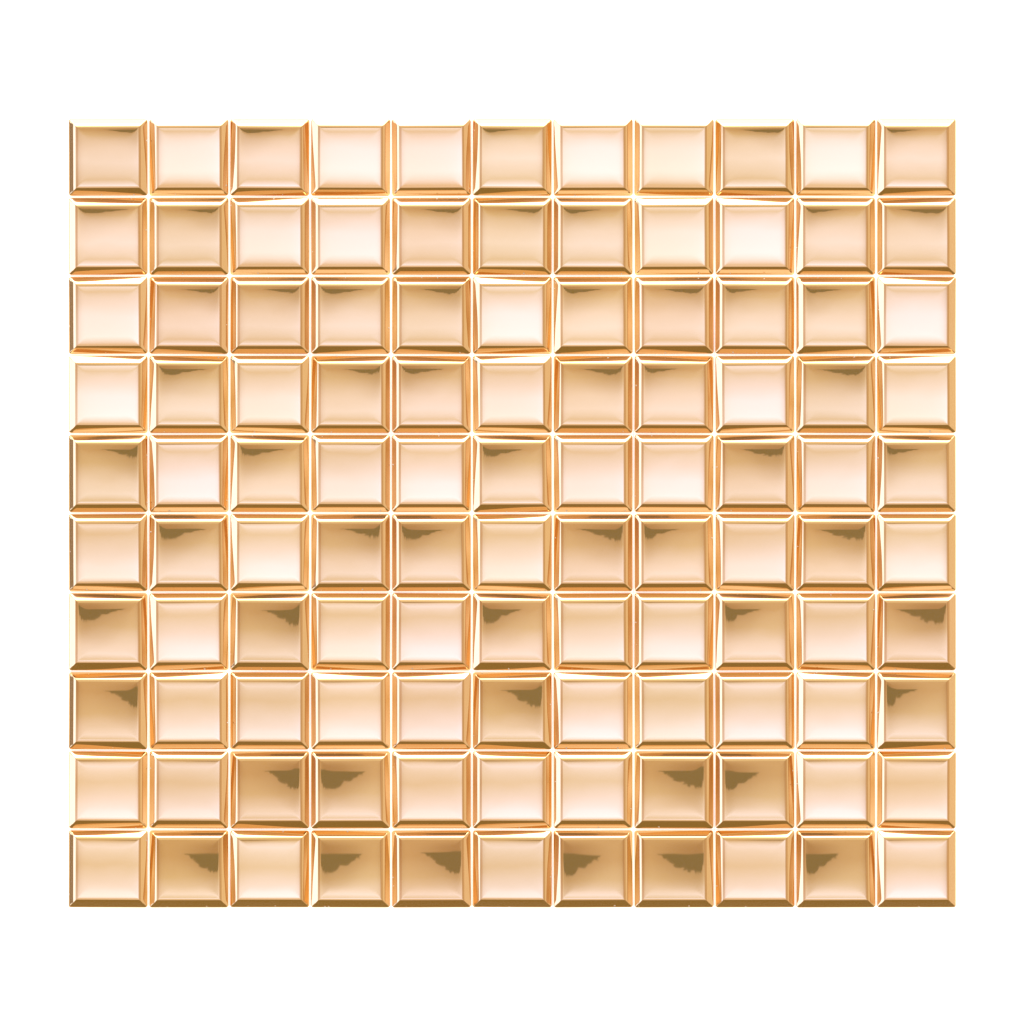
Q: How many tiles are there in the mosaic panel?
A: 110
